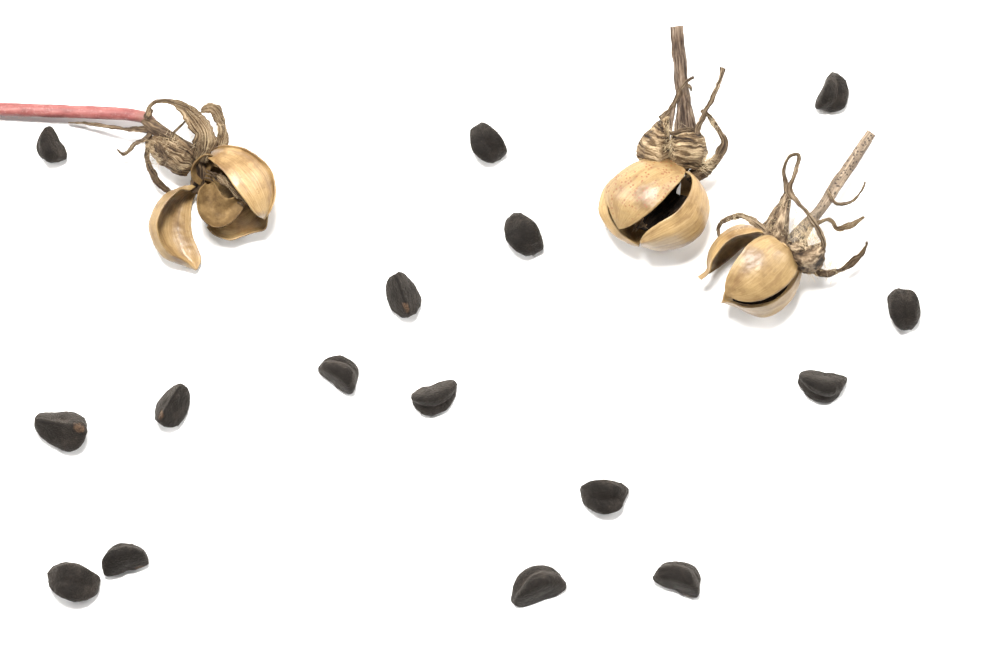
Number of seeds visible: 16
